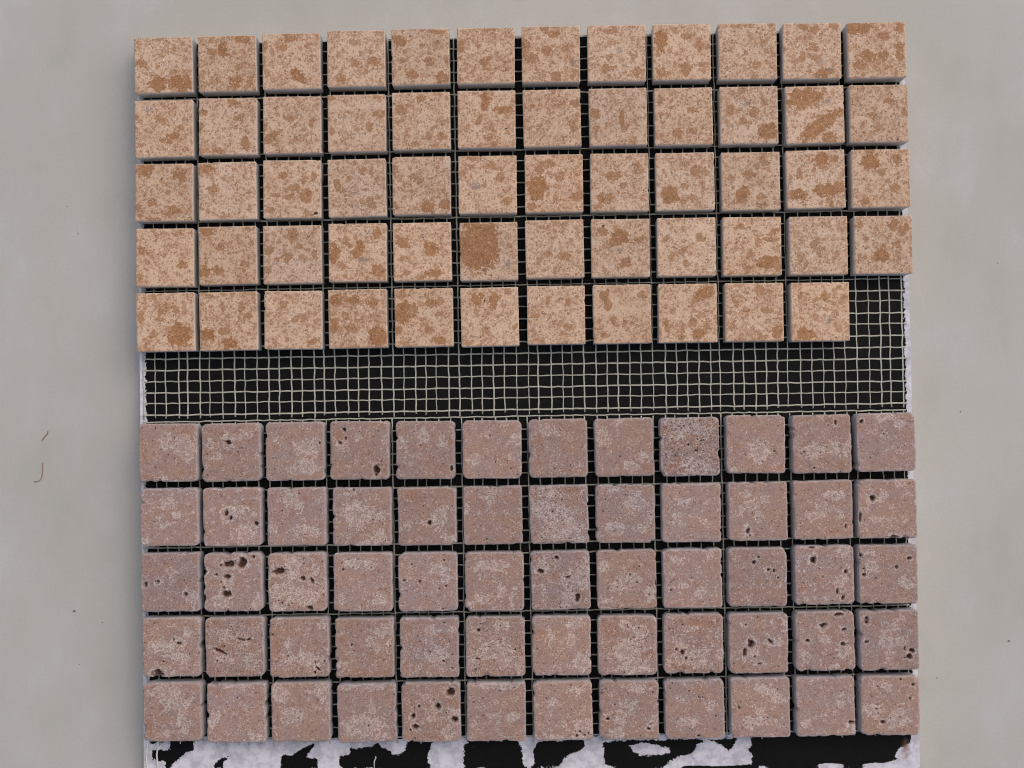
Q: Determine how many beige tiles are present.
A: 59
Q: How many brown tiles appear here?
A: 60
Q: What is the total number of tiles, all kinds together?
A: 119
